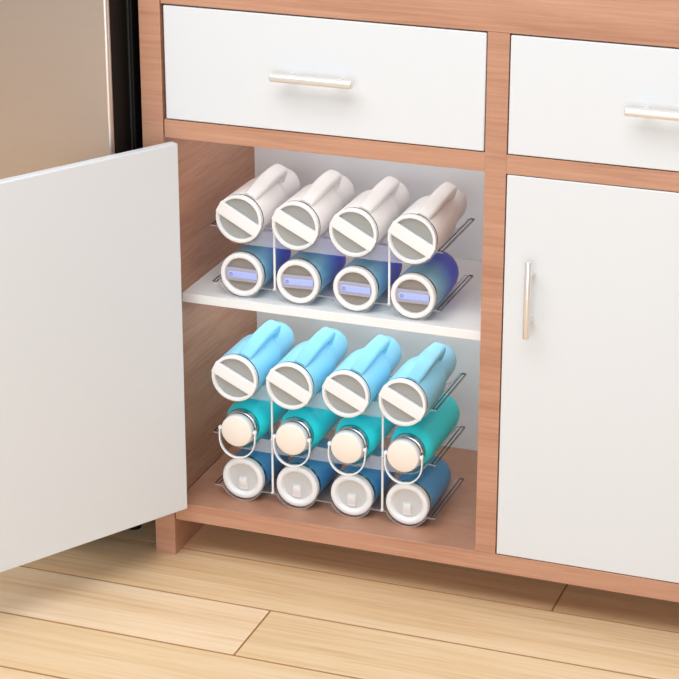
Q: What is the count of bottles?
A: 20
